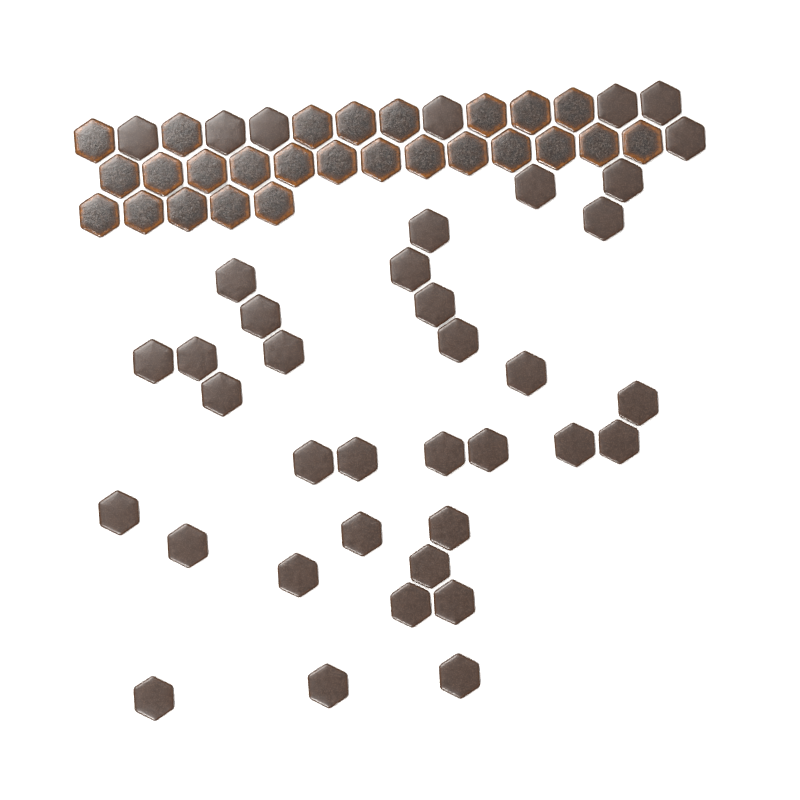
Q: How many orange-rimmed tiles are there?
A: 26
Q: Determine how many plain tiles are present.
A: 39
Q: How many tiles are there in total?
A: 65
